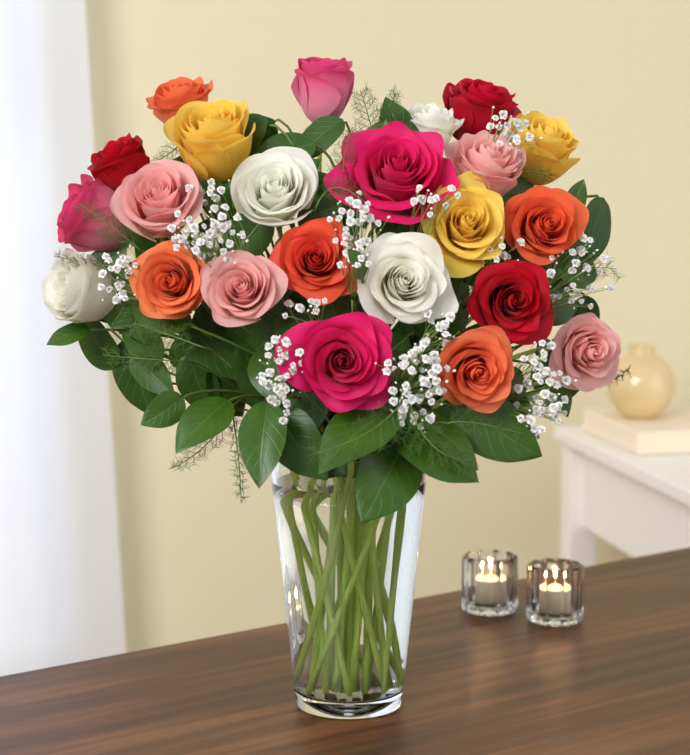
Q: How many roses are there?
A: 23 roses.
